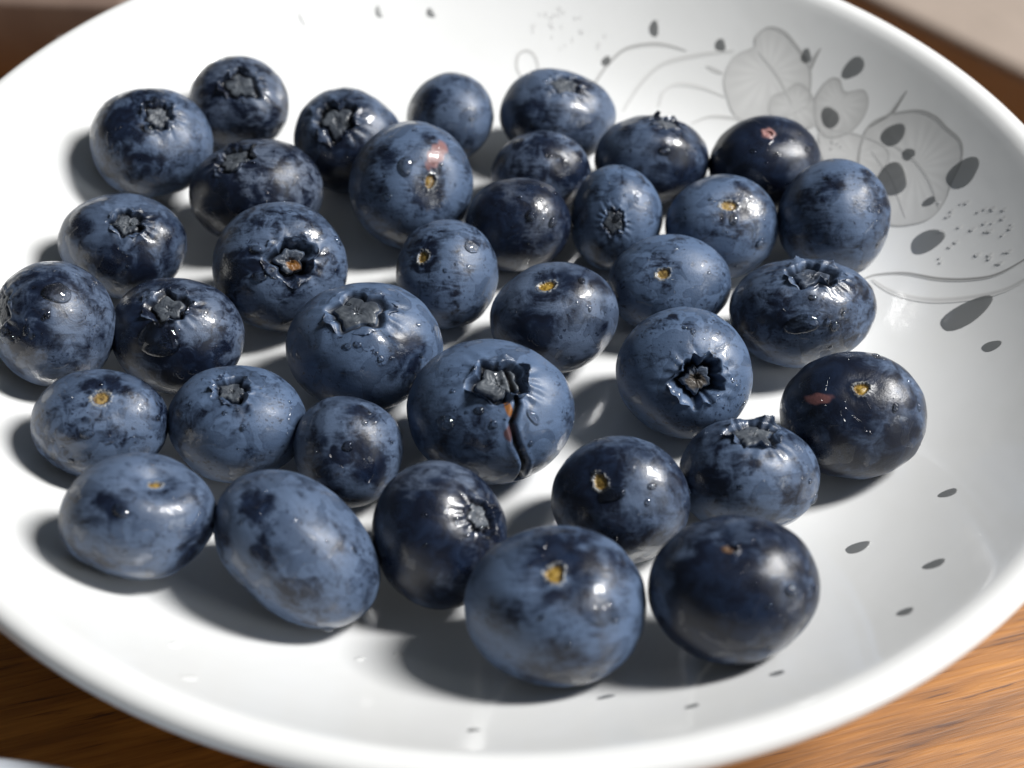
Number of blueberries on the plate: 36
